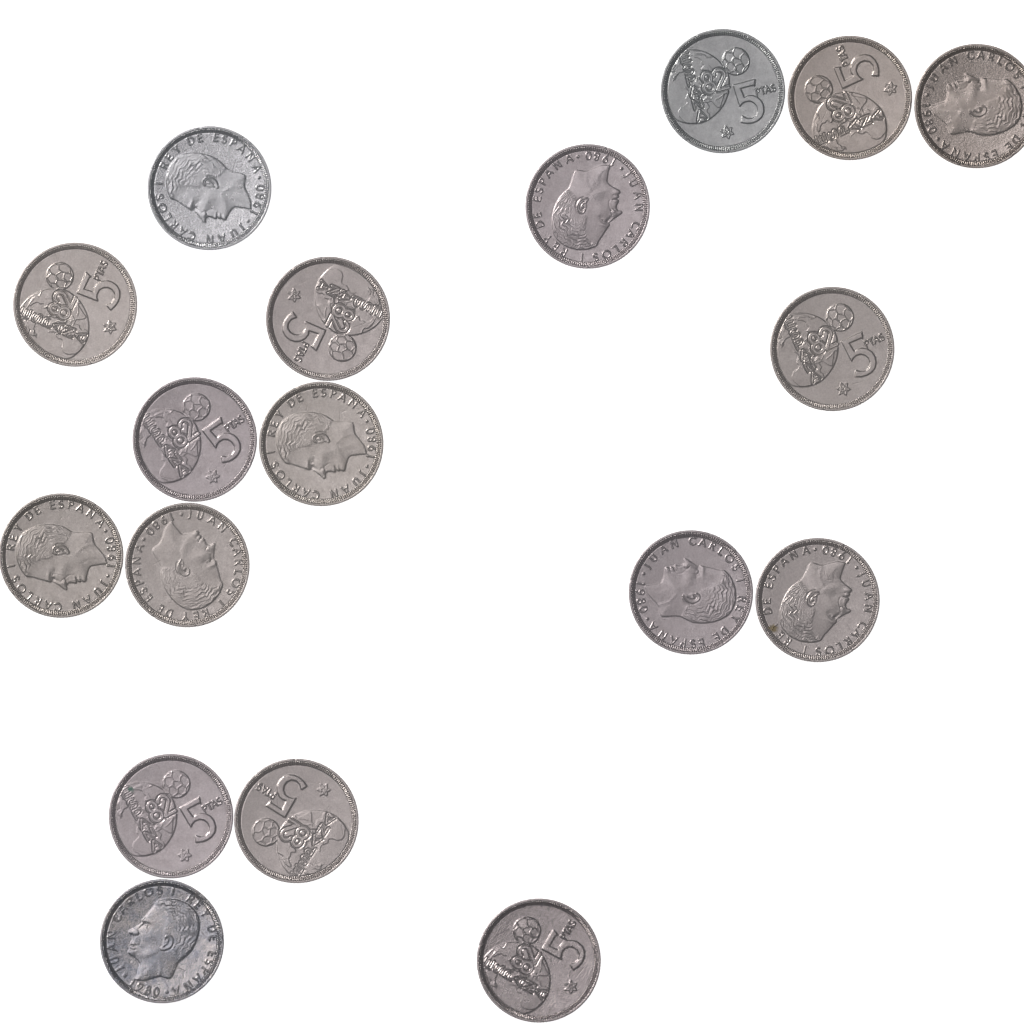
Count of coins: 18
